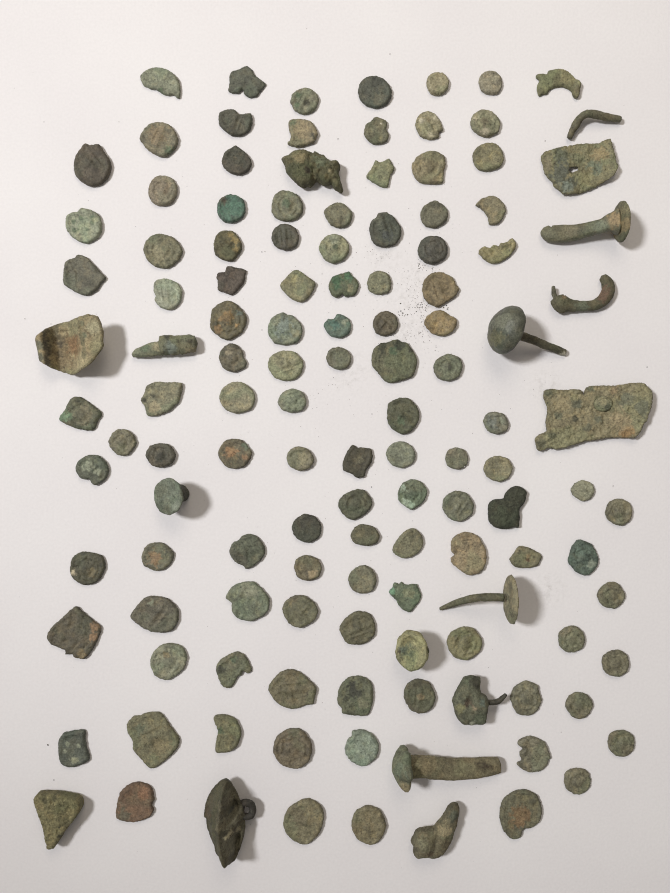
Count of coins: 108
